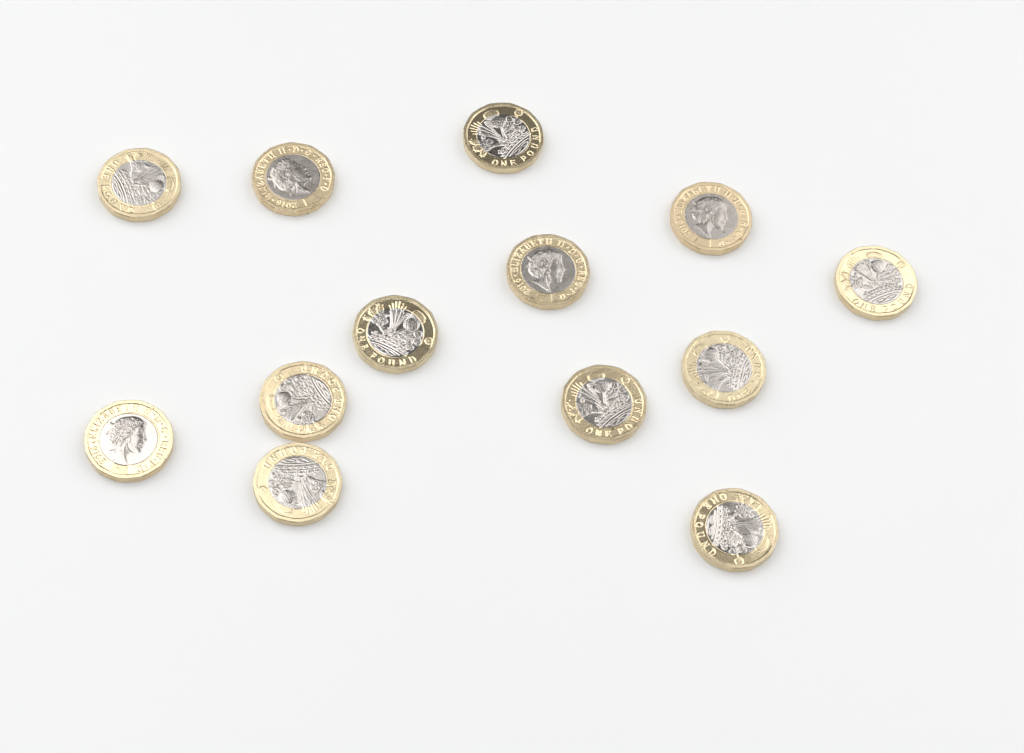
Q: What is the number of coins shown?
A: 13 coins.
